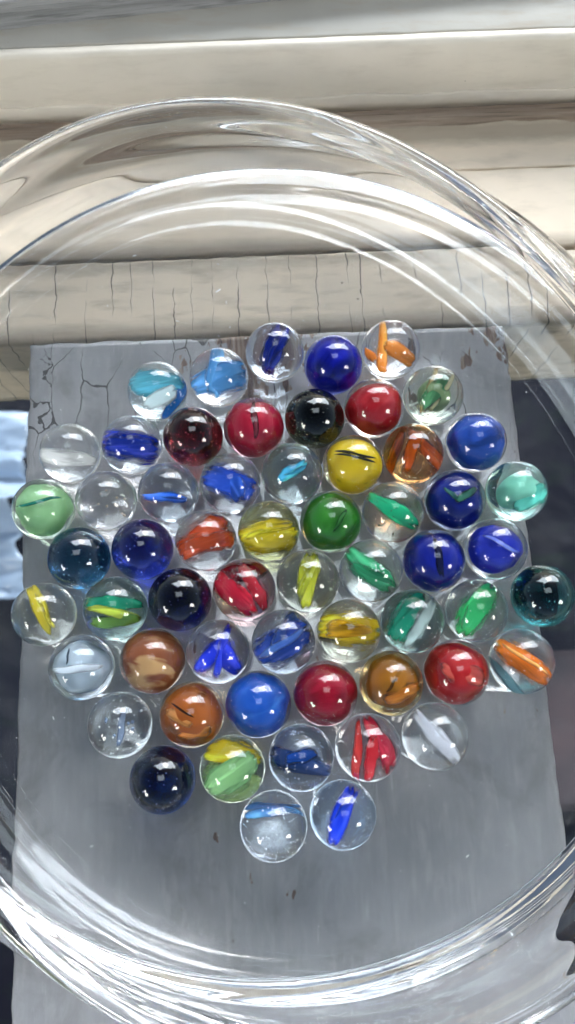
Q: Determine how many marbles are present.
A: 58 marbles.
